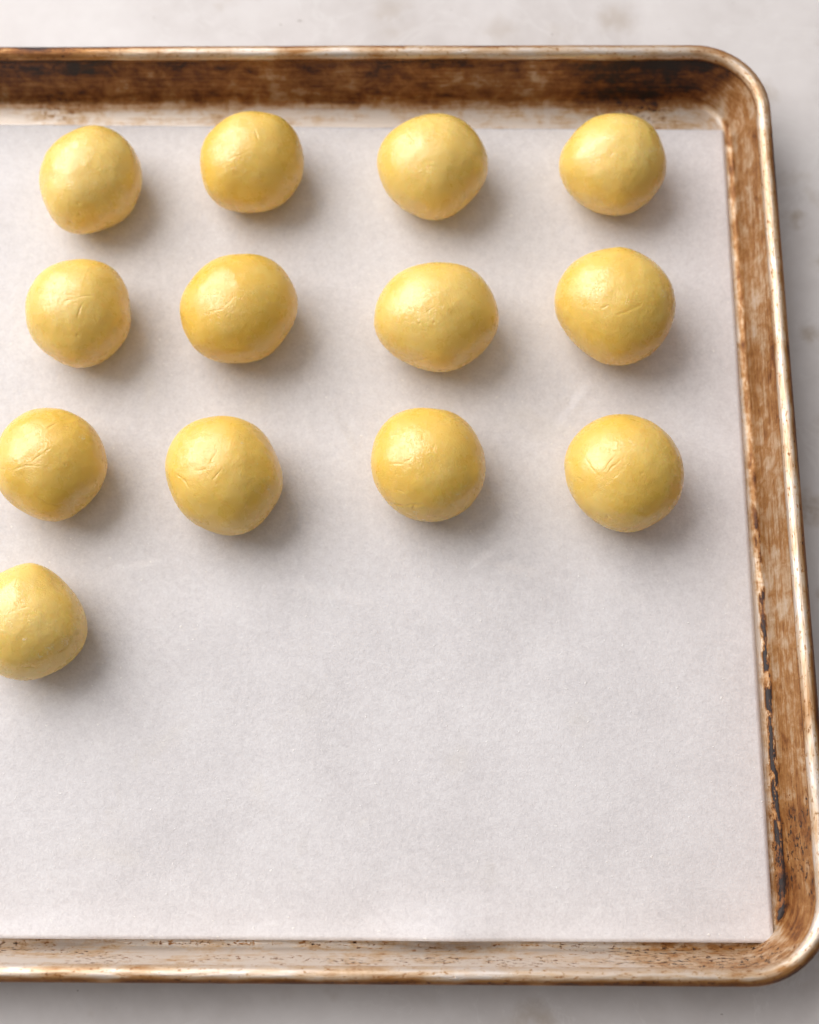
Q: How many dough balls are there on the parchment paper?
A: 13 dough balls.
